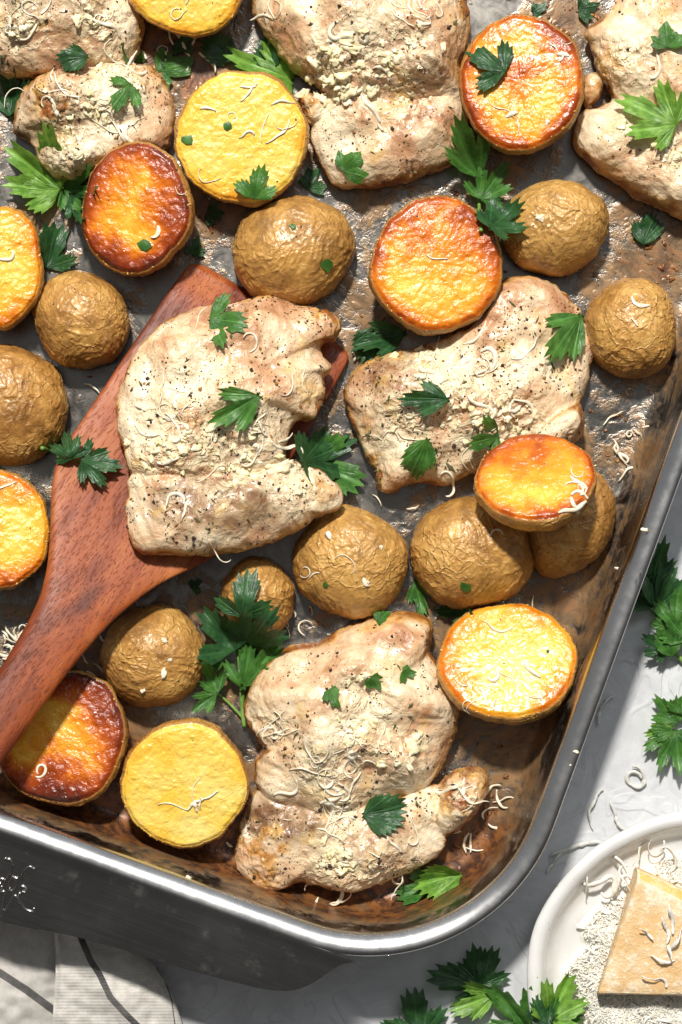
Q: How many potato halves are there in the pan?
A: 21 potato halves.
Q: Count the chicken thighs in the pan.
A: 6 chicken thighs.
